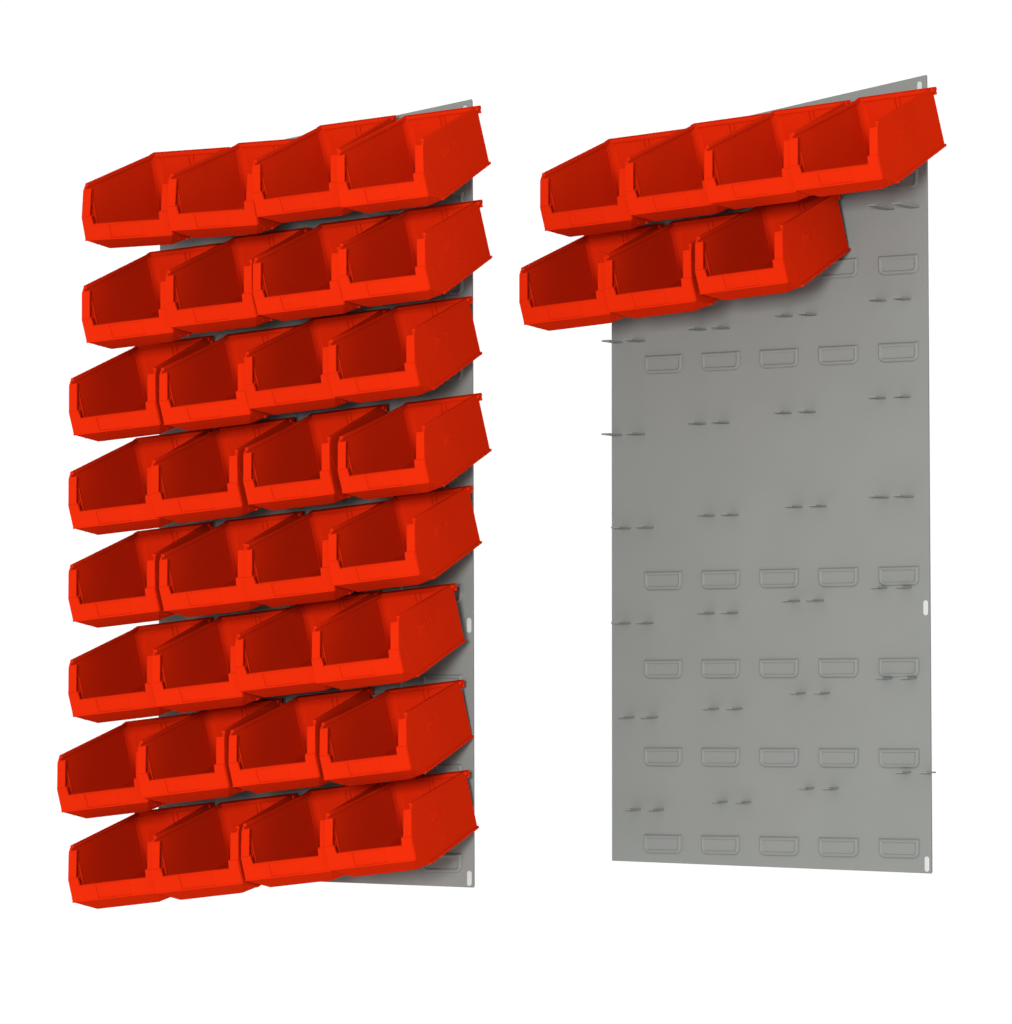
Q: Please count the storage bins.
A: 39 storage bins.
